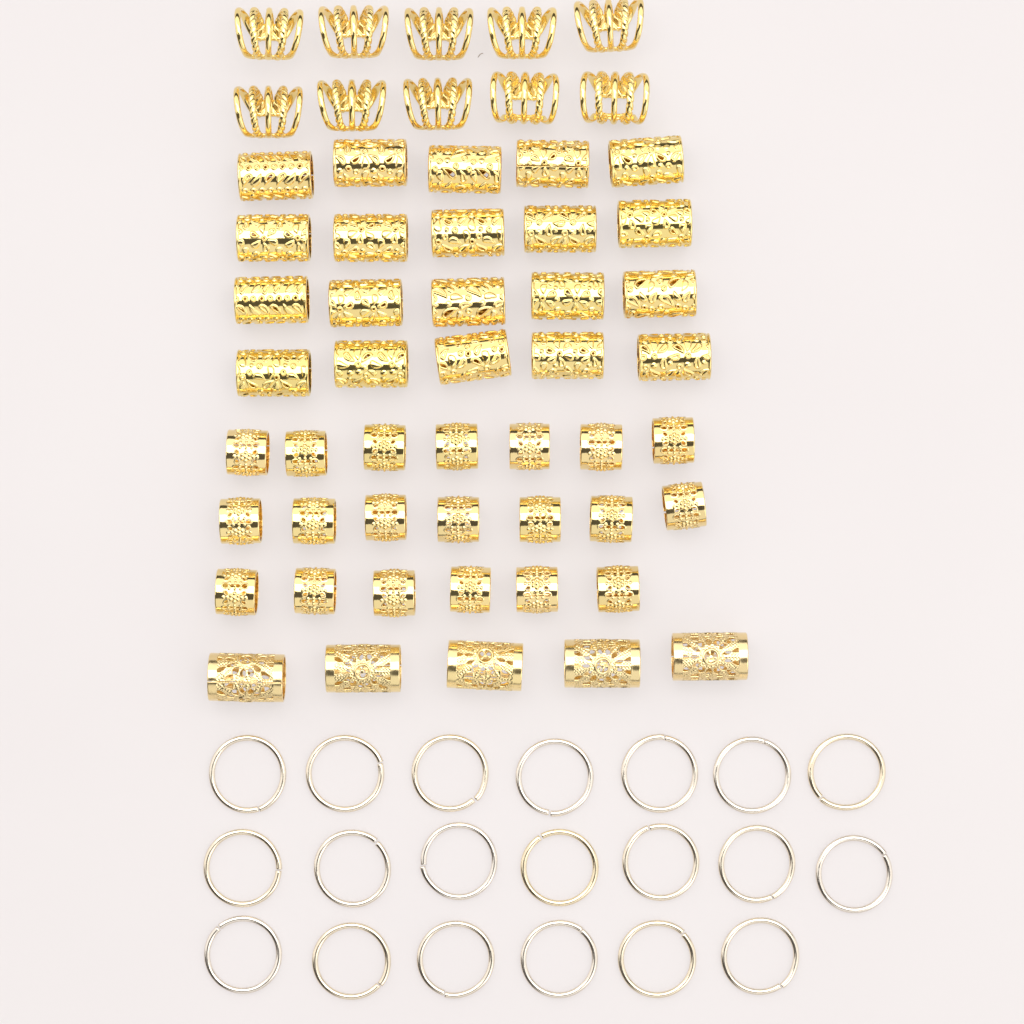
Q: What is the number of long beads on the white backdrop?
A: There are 25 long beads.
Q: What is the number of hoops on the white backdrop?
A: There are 20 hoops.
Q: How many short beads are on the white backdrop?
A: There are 20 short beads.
